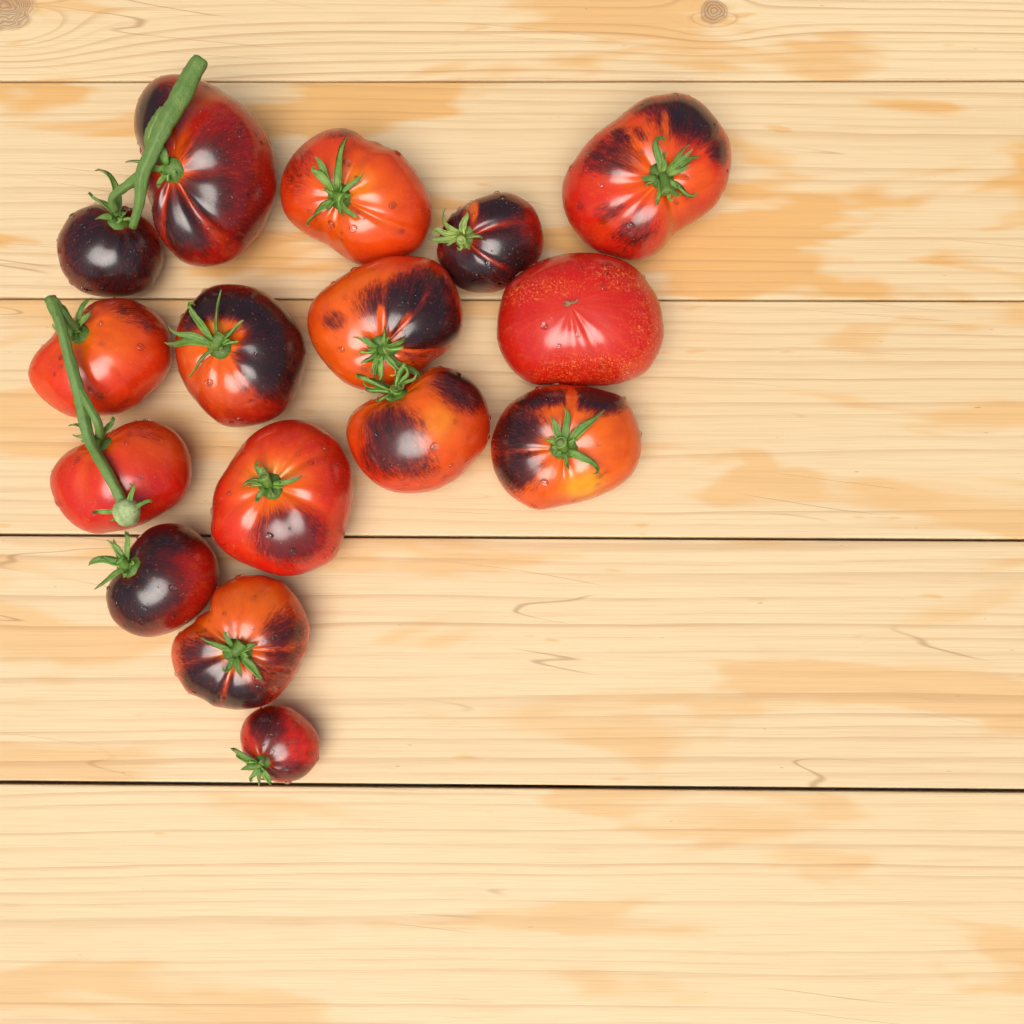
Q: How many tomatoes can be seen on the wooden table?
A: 16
